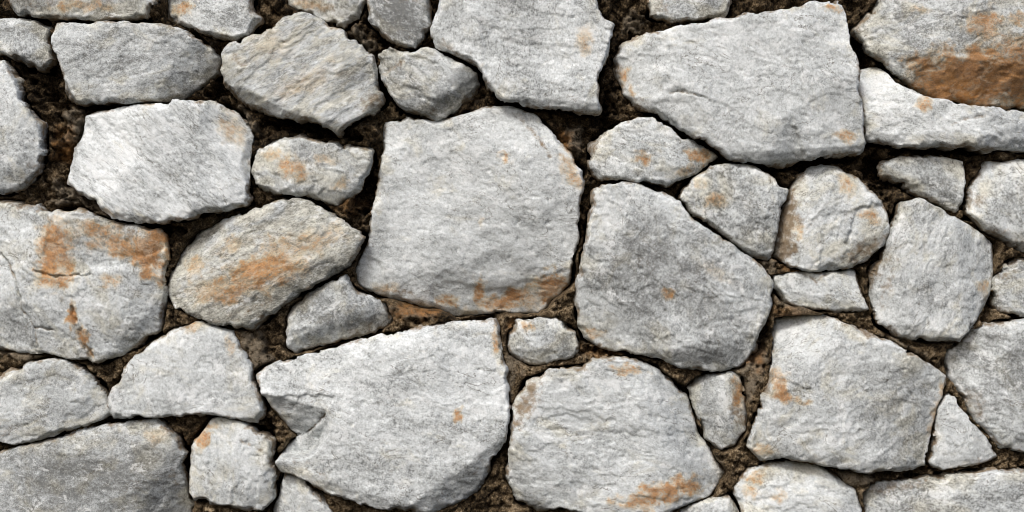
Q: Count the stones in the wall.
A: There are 44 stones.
